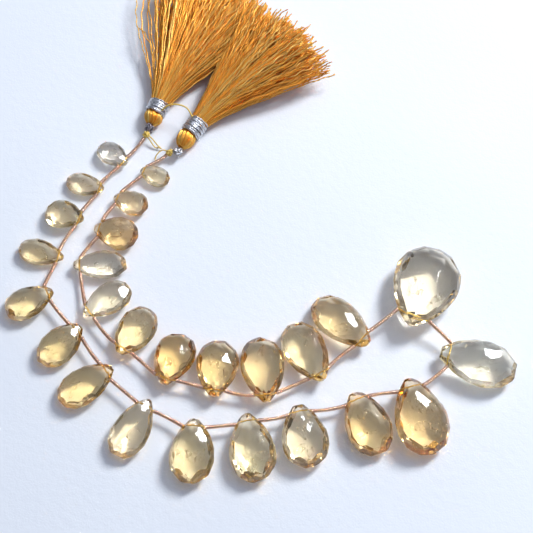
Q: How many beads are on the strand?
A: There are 26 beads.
